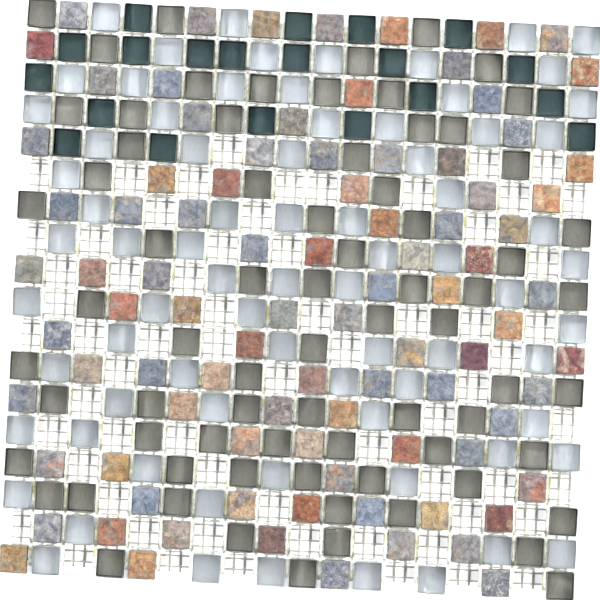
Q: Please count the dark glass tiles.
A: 20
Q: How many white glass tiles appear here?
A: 76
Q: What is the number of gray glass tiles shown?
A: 73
